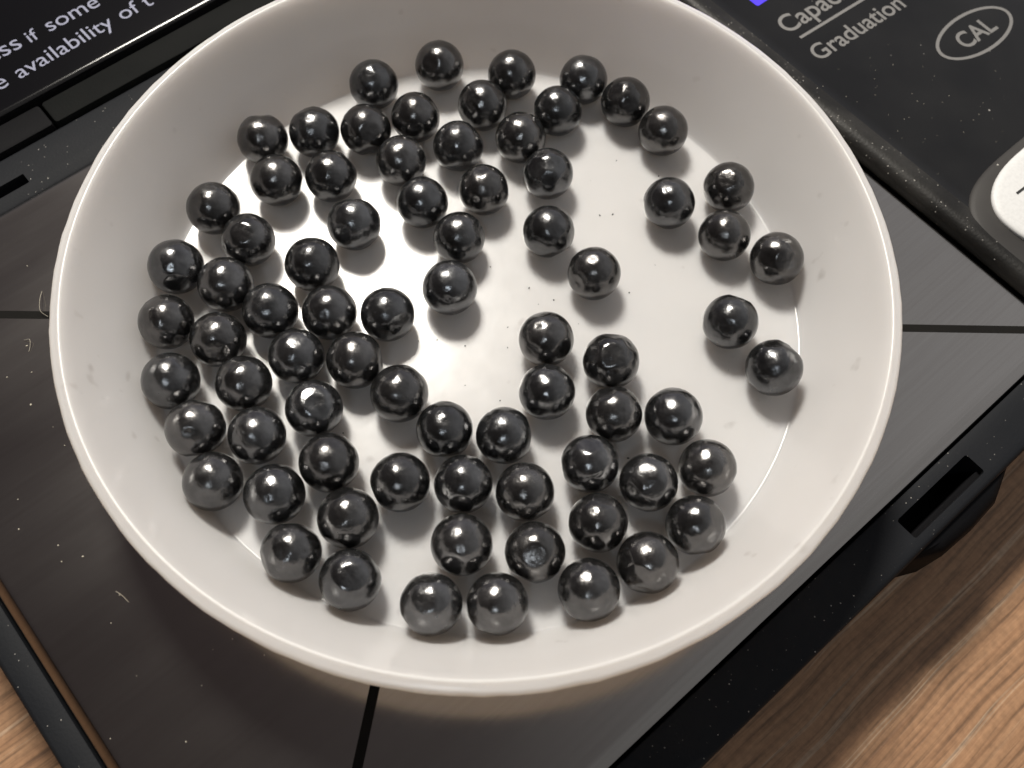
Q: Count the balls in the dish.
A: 76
